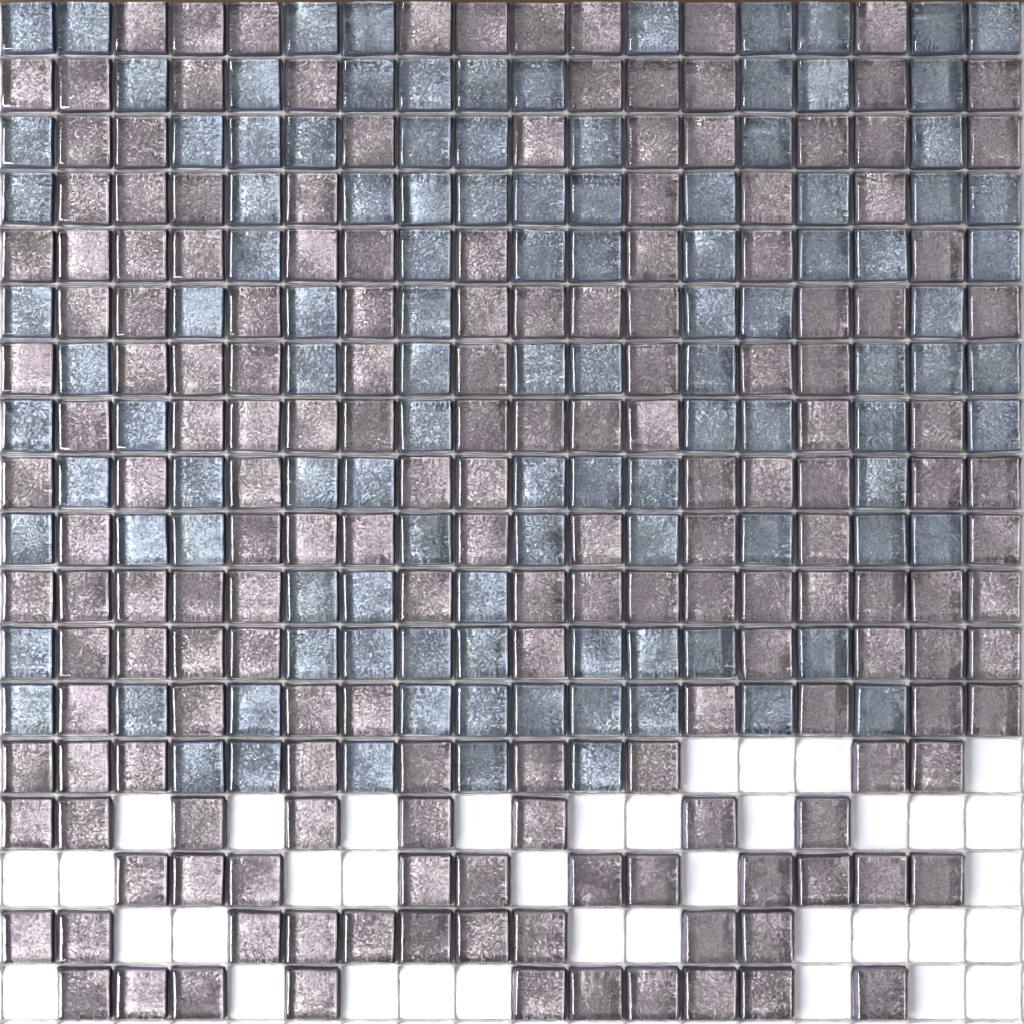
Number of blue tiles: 113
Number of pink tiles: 174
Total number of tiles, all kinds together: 287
